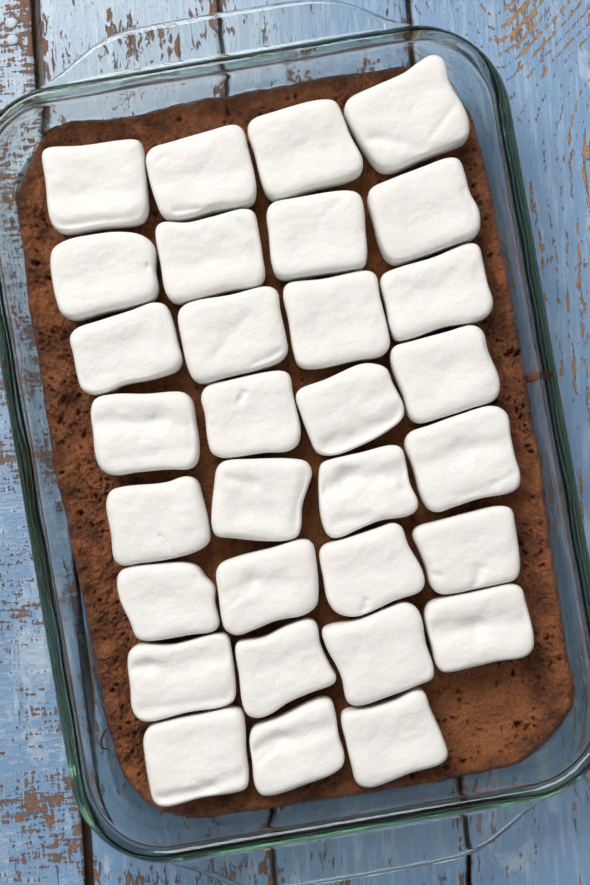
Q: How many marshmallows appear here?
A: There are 31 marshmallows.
